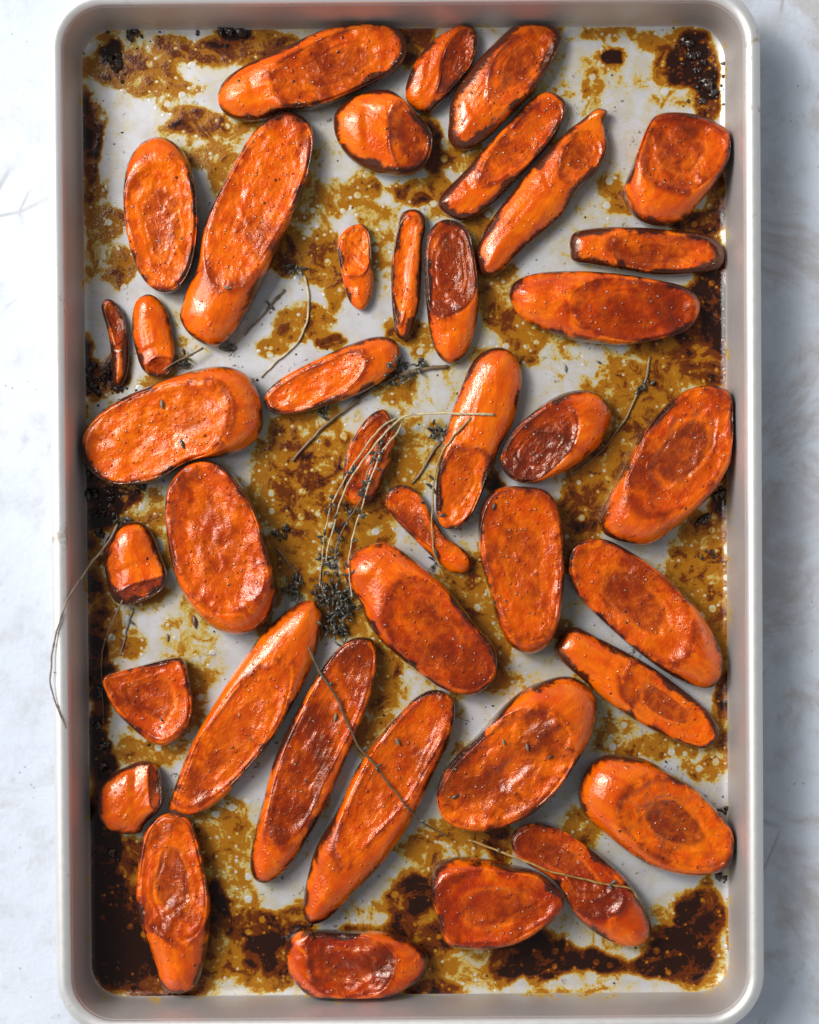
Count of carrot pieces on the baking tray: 40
